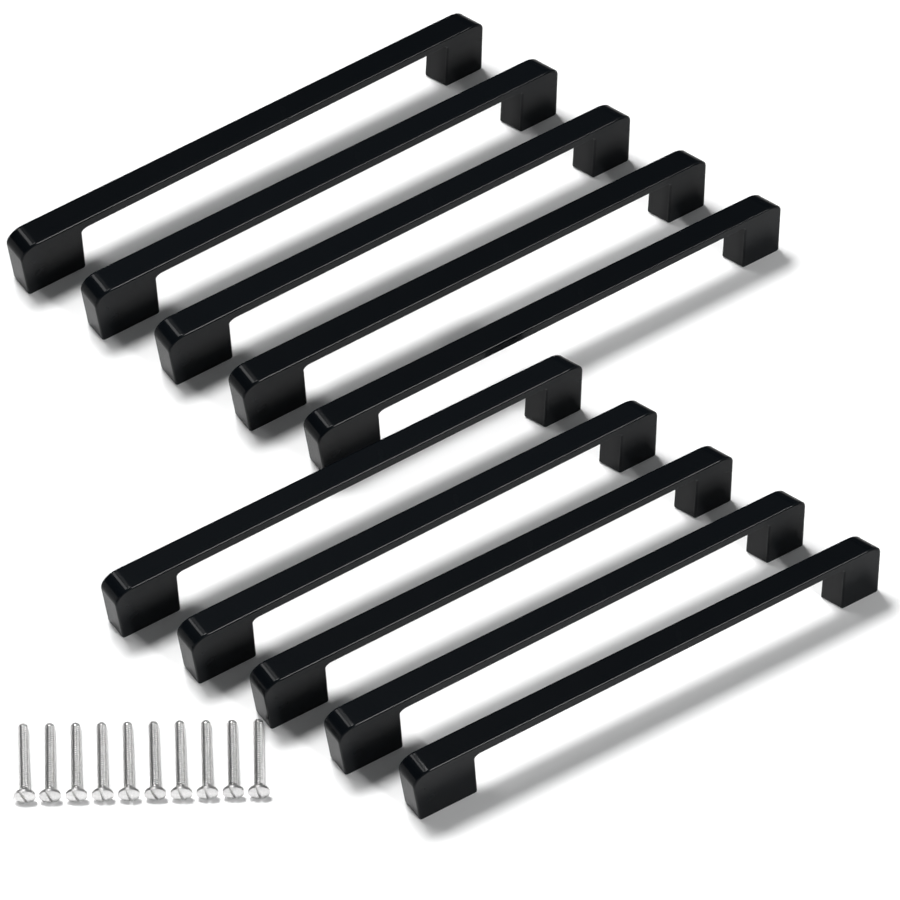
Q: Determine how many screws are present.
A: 10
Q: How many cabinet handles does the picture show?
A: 10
